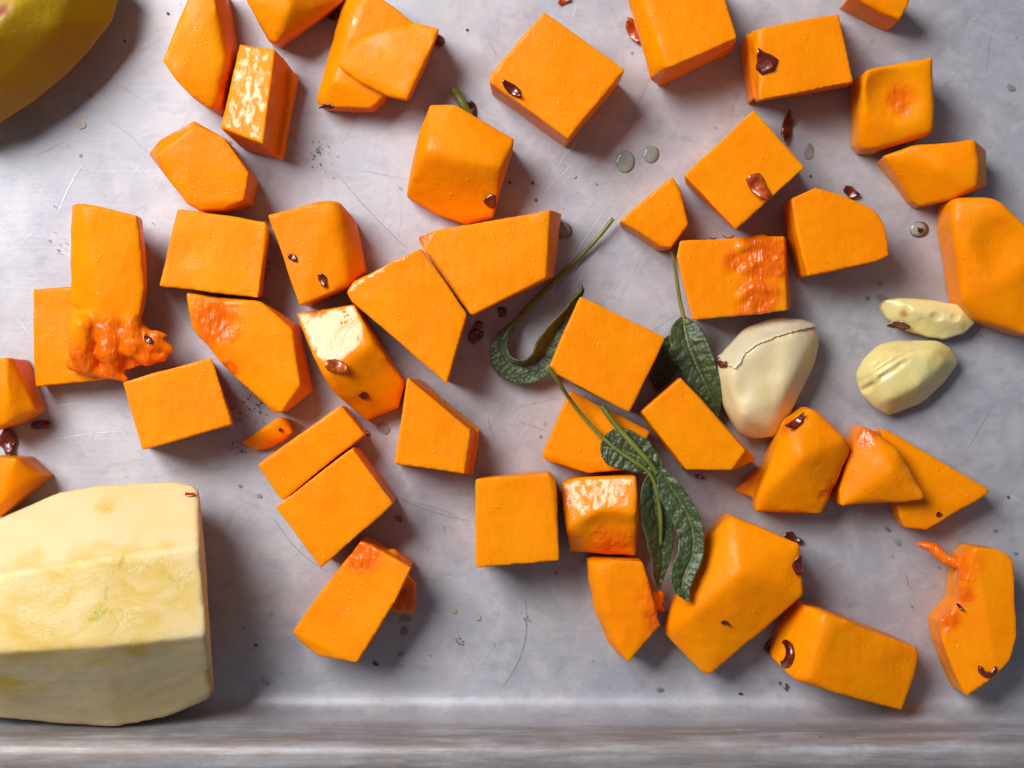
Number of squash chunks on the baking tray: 46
